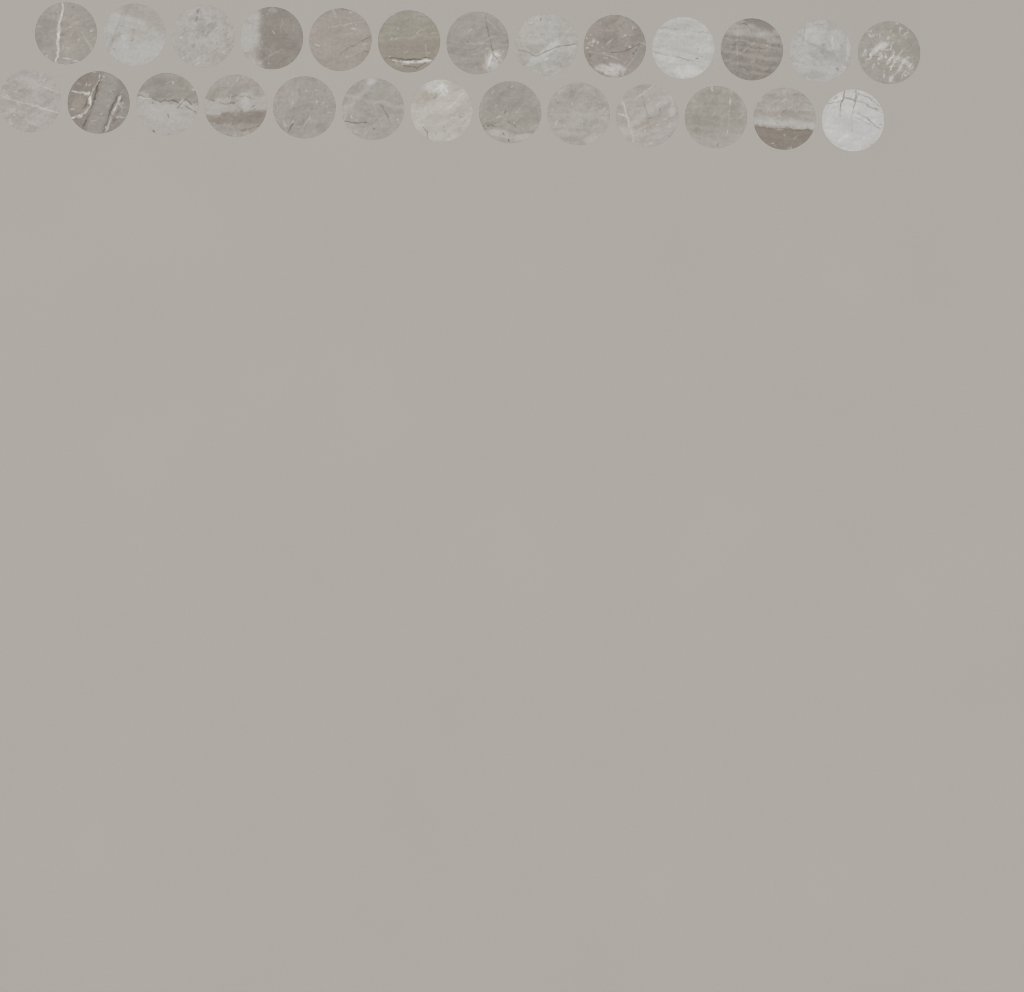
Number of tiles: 26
